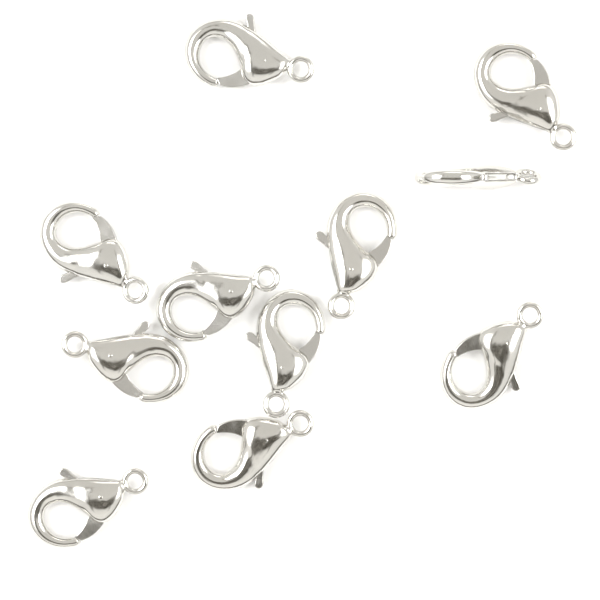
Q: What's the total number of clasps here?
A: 11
